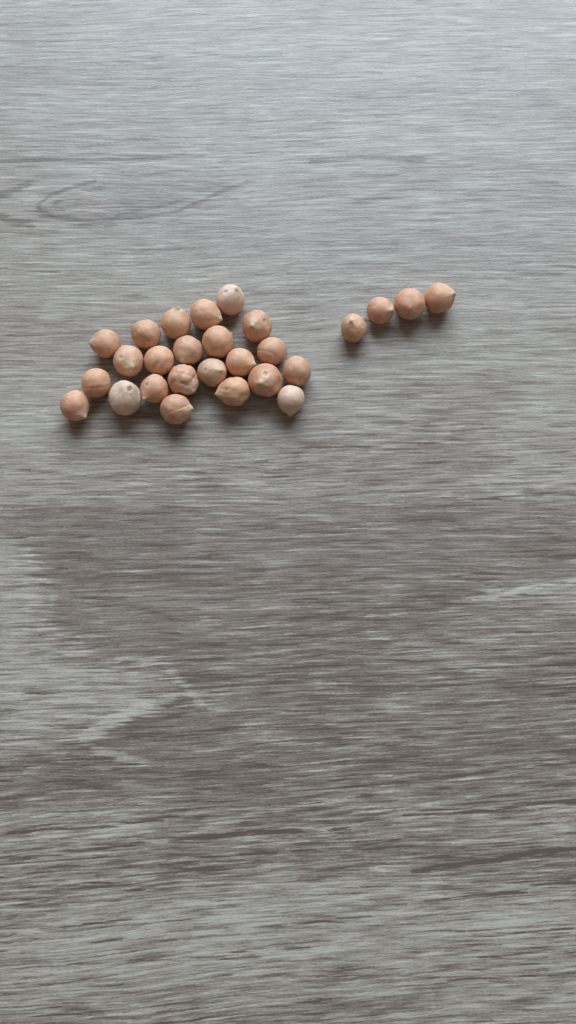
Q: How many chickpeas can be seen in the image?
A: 27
